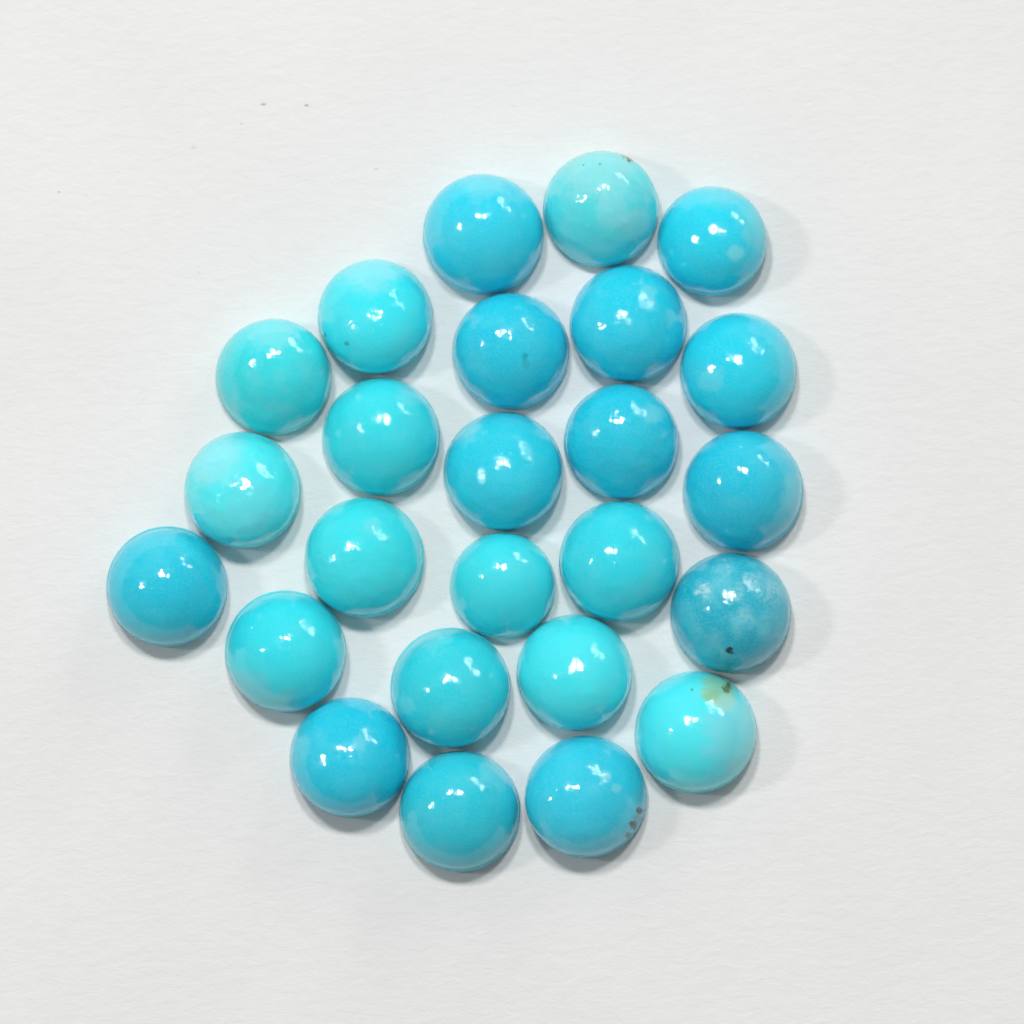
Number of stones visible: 25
